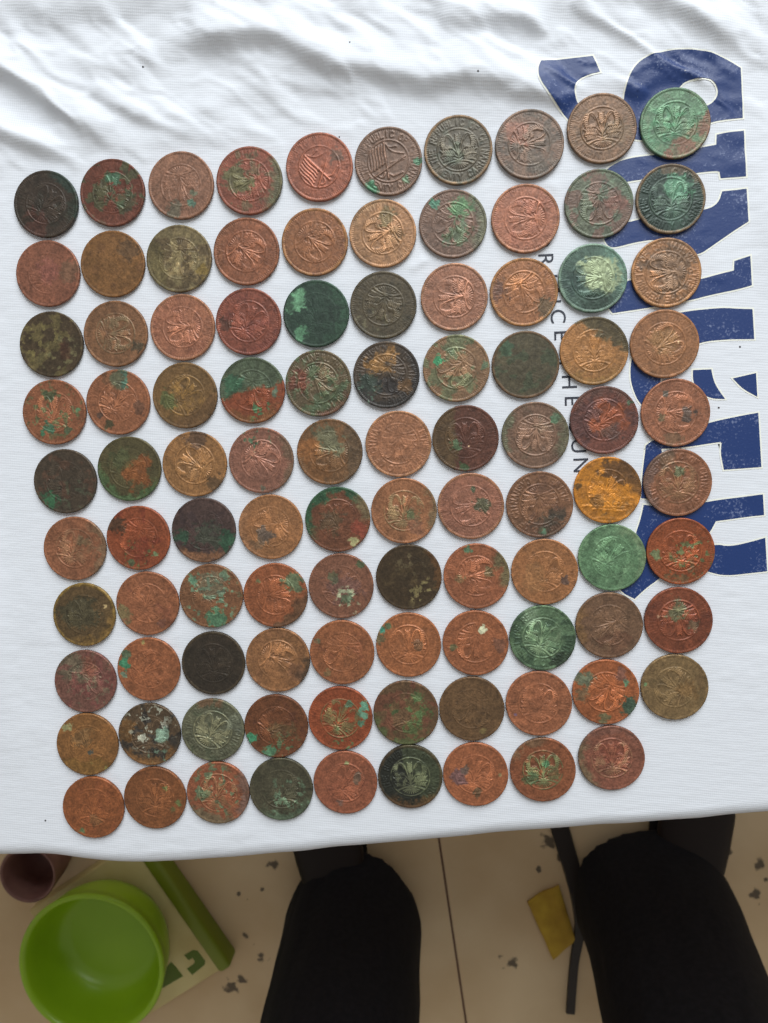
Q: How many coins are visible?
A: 99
